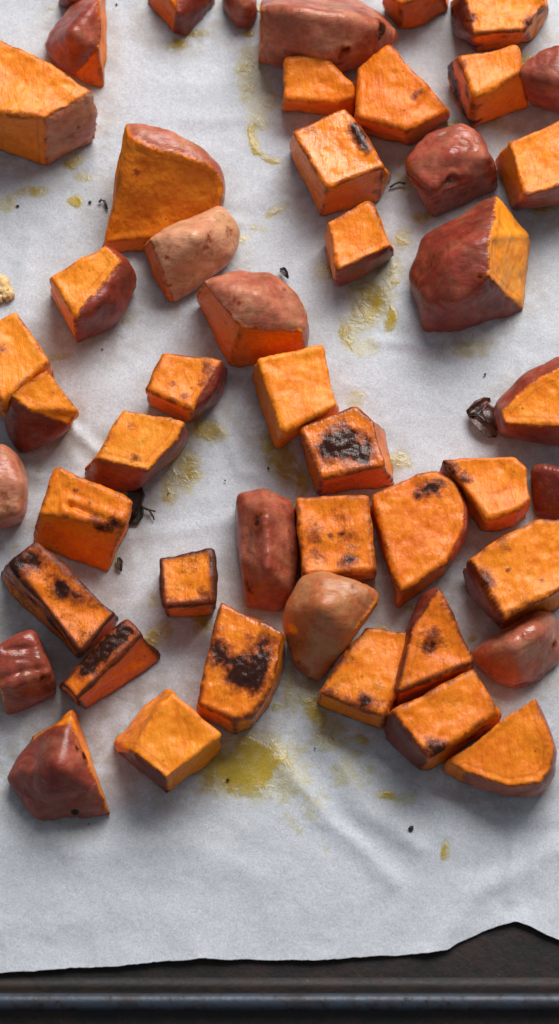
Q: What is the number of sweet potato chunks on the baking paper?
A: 49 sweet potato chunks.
